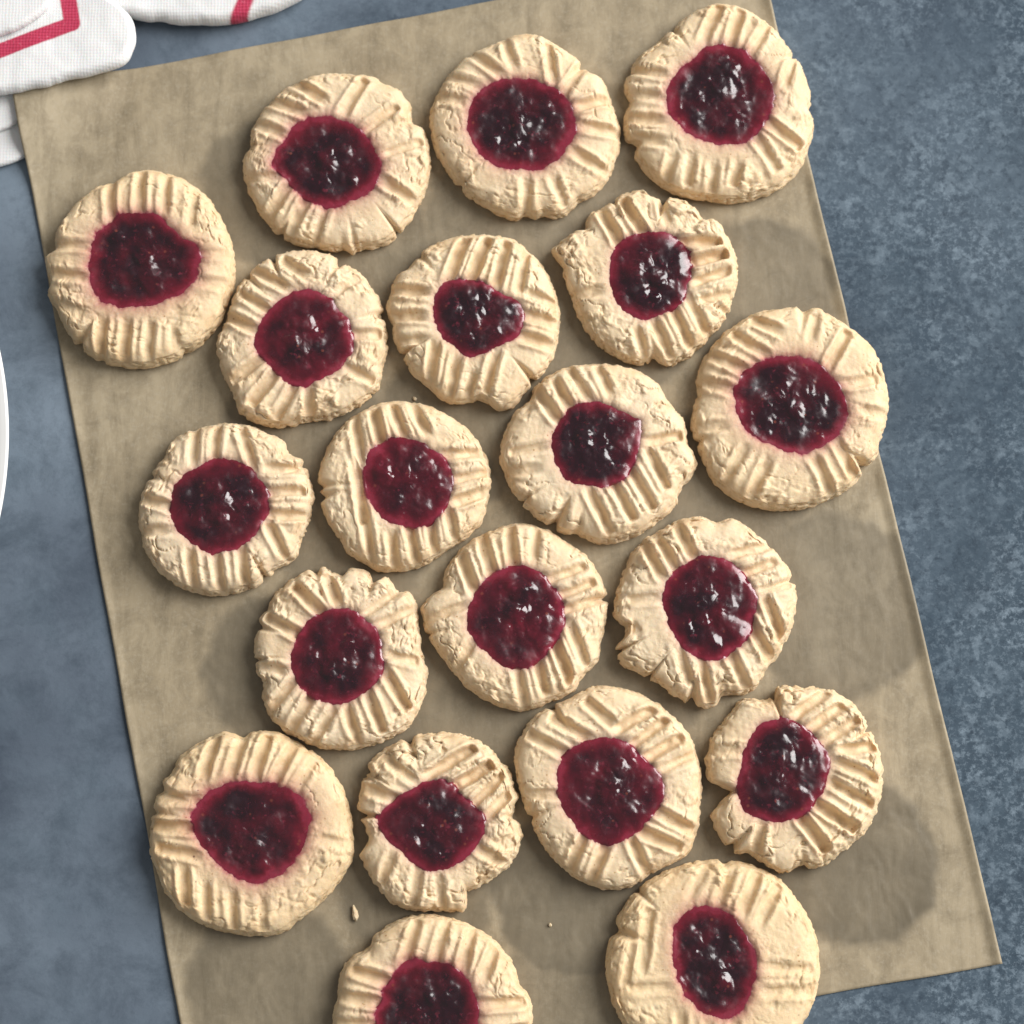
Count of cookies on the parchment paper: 20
